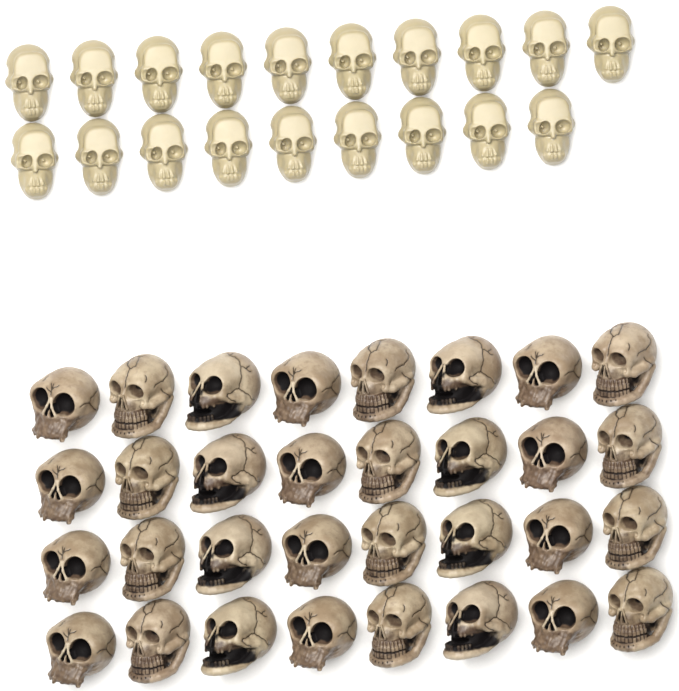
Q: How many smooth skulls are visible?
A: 19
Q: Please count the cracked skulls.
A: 32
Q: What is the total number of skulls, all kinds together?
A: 51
